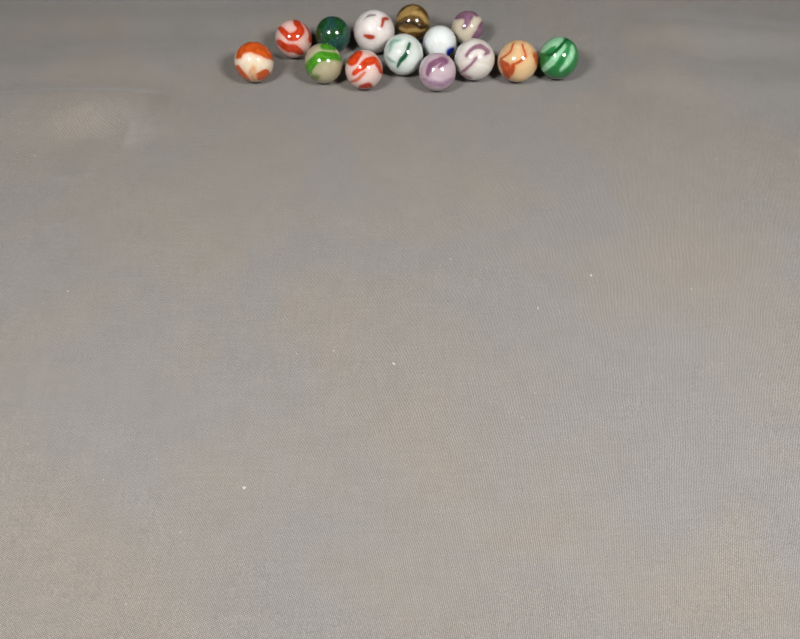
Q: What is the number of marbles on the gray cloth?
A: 14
